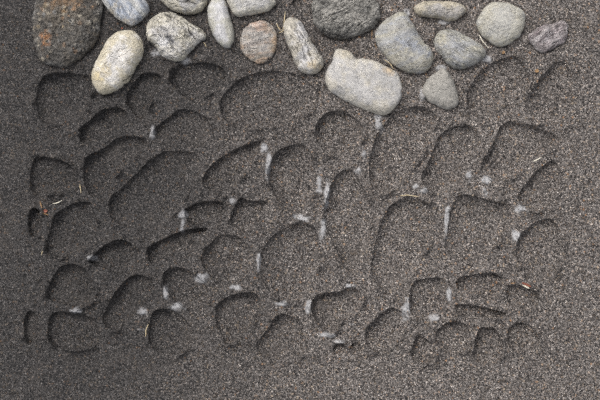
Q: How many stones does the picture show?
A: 17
